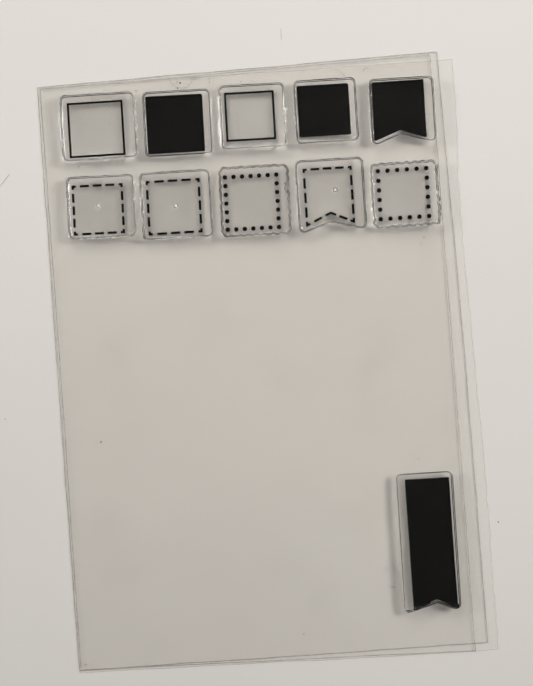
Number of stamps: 11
